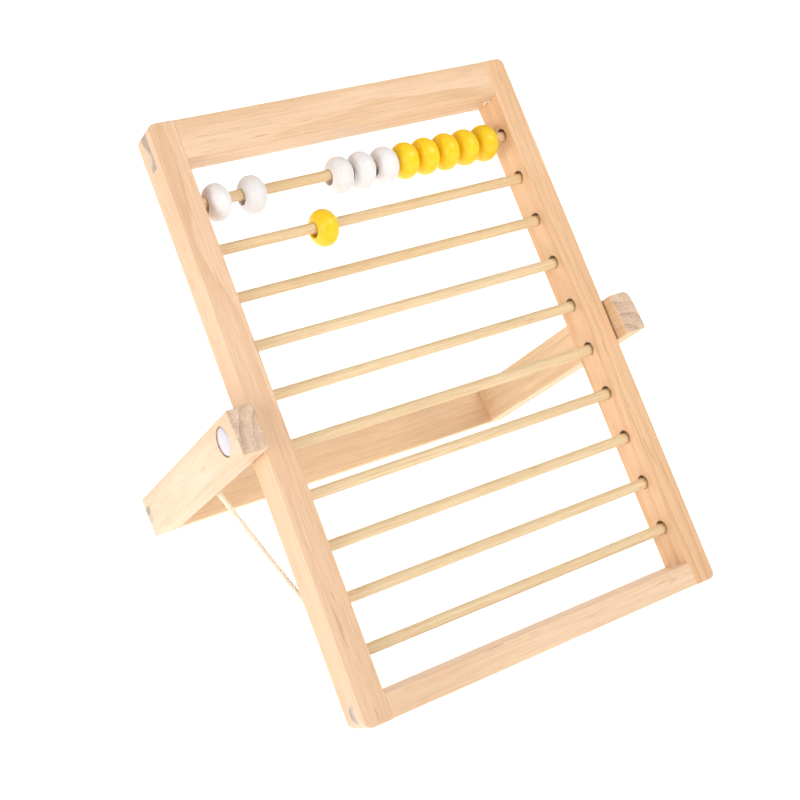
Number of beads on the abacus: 11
